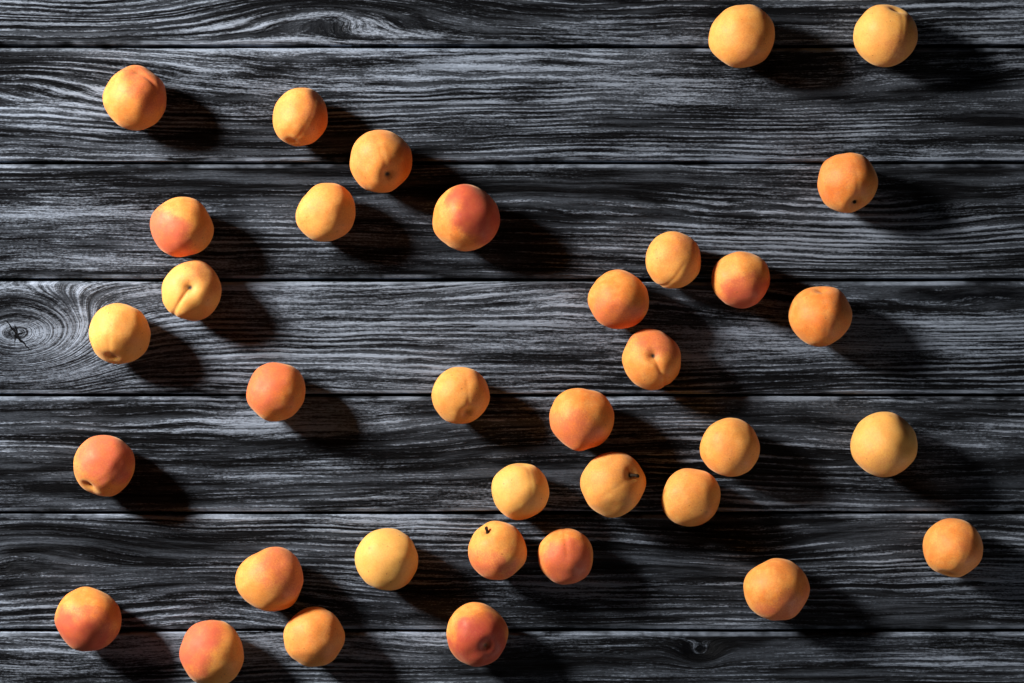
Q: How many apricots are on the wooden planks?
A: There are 35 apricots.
